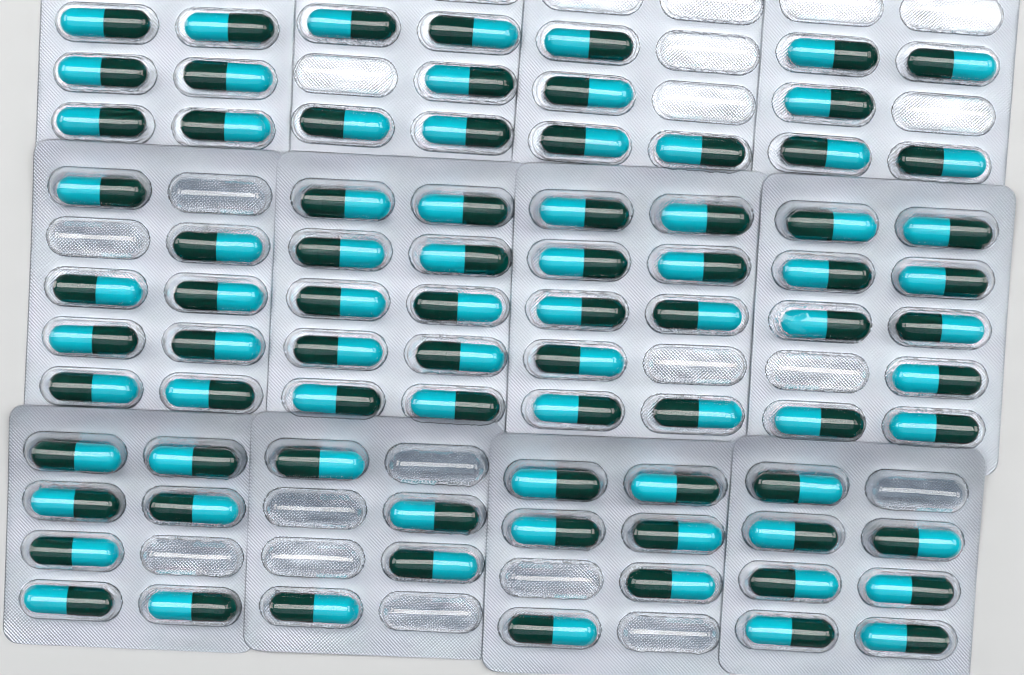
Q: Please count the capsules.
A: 80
